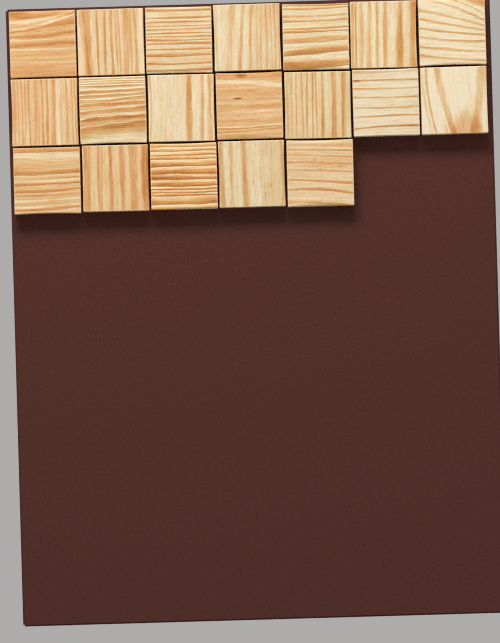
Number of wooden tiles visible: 19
